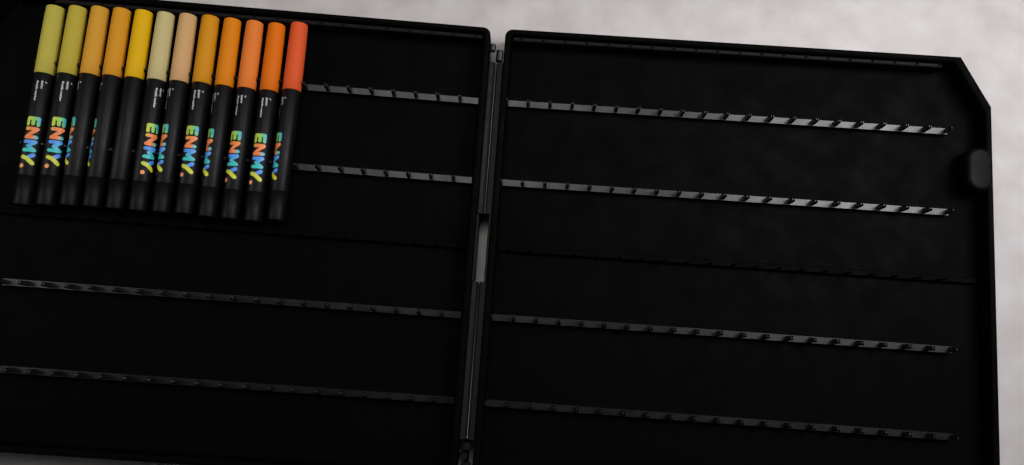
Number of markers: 12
